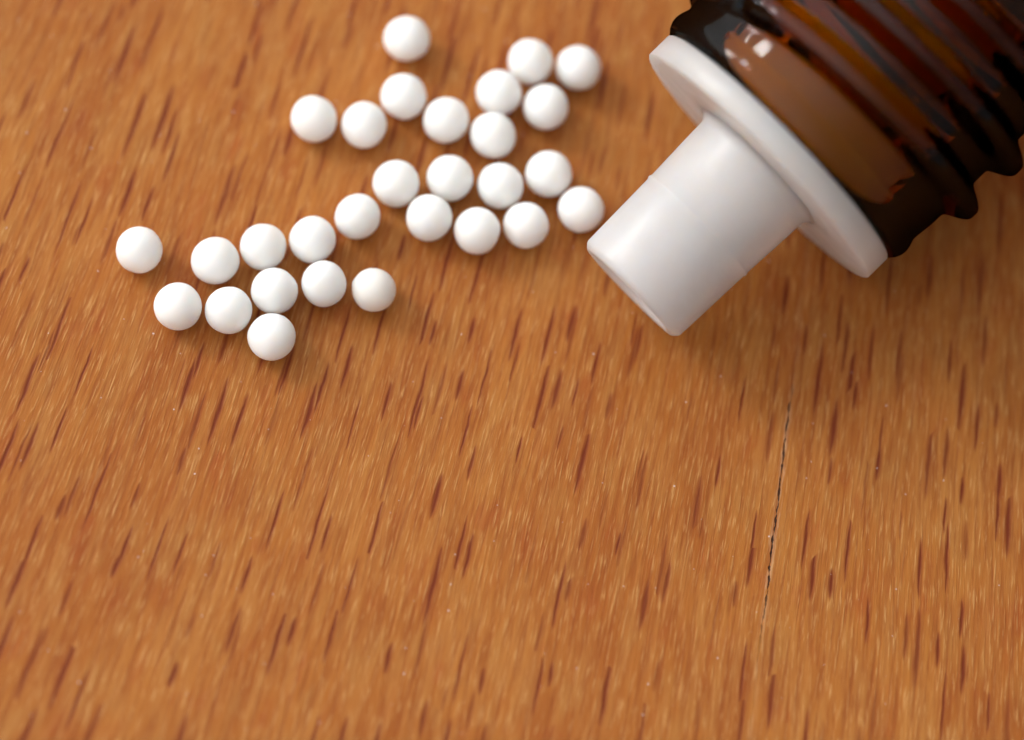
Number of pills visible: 29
